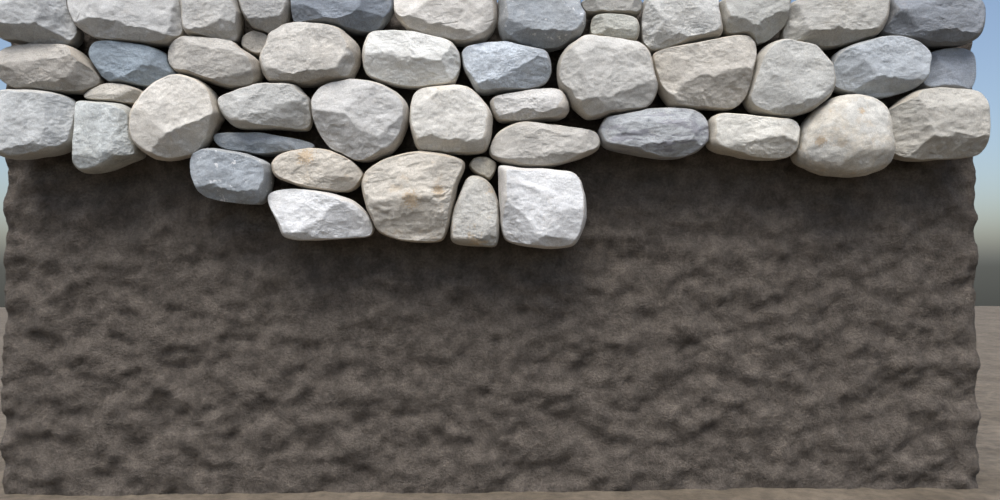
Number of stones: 46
